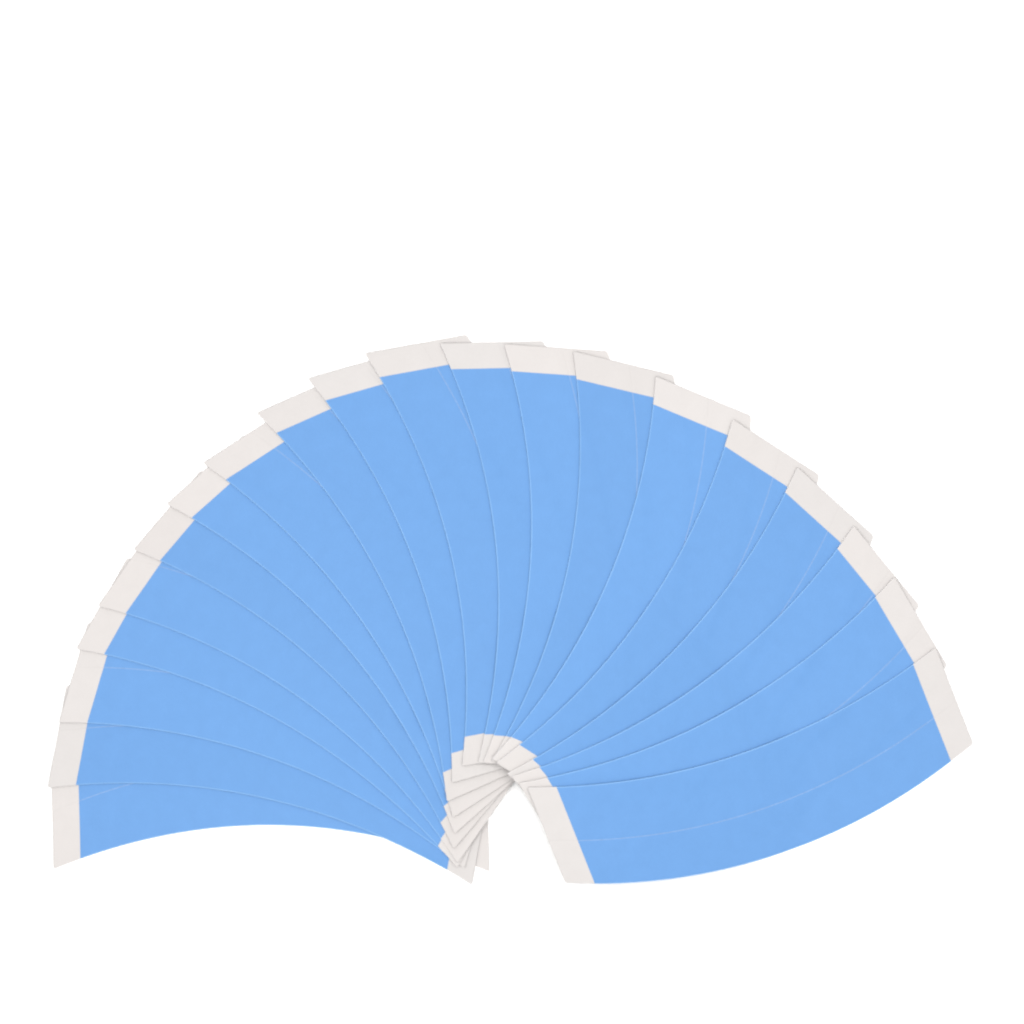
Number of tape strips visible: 20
